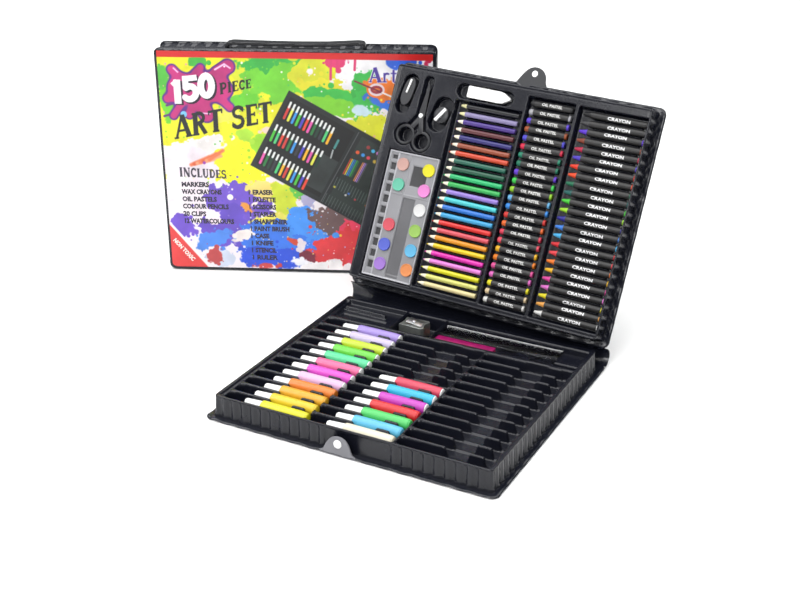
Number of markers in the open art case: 19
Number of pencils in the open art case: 24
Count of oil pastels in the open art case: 24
